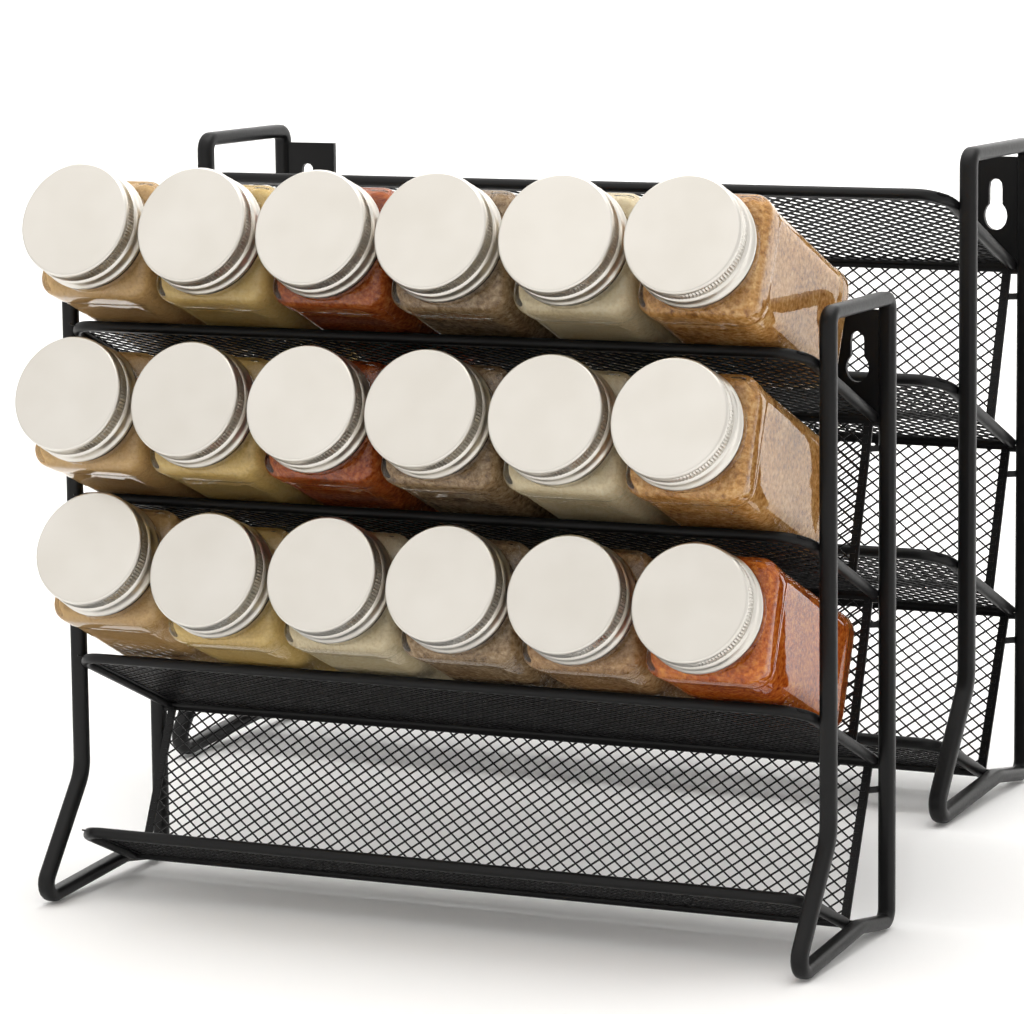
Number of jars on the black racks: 18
